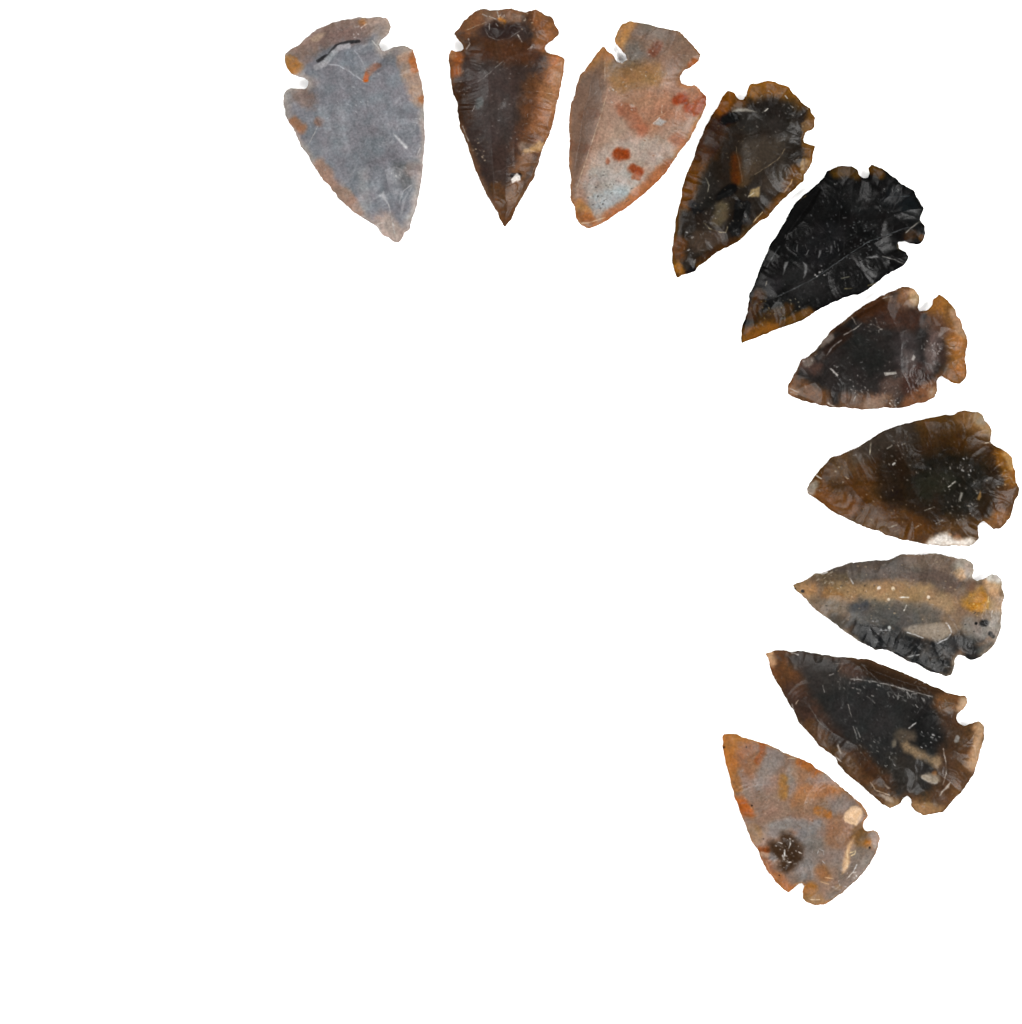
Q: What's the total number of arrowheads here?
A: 10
